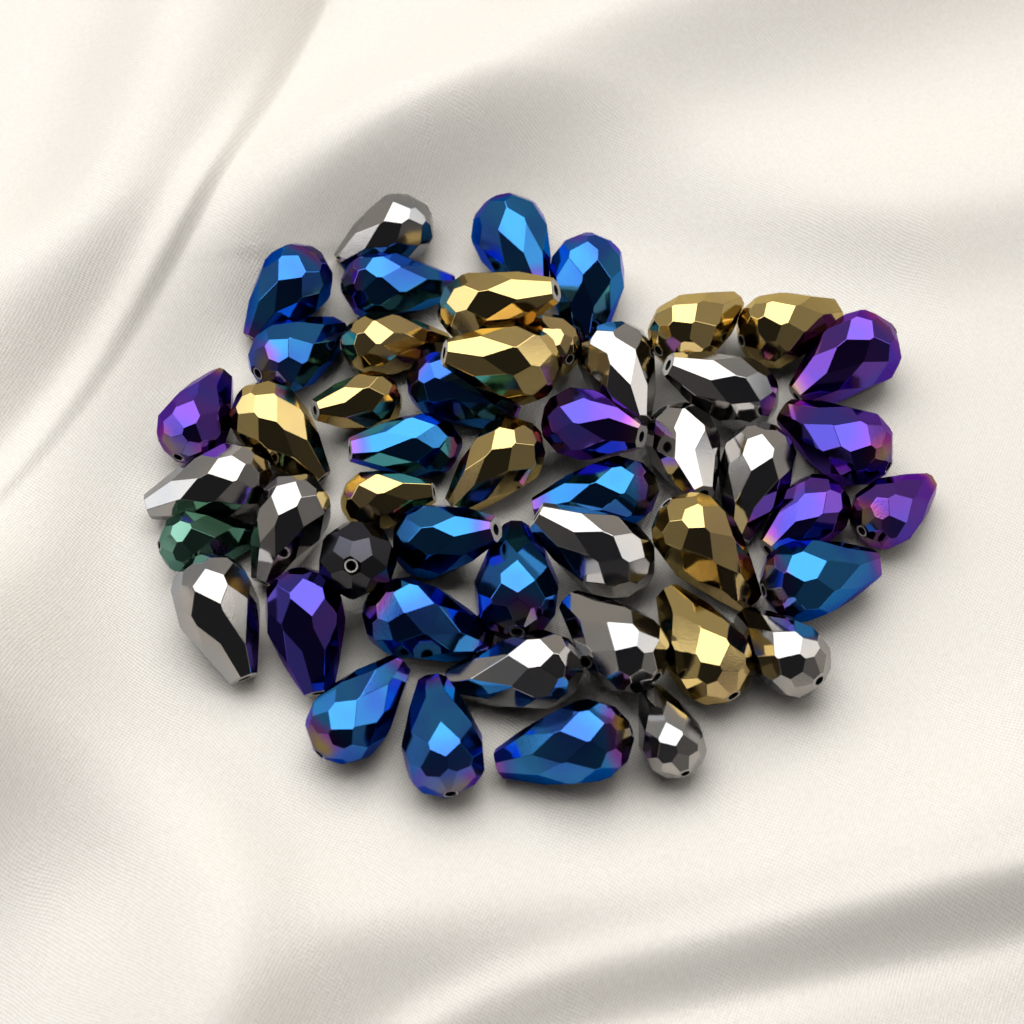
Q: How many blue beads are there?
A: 15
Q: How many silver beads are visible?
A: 13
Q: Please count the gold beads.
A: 12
